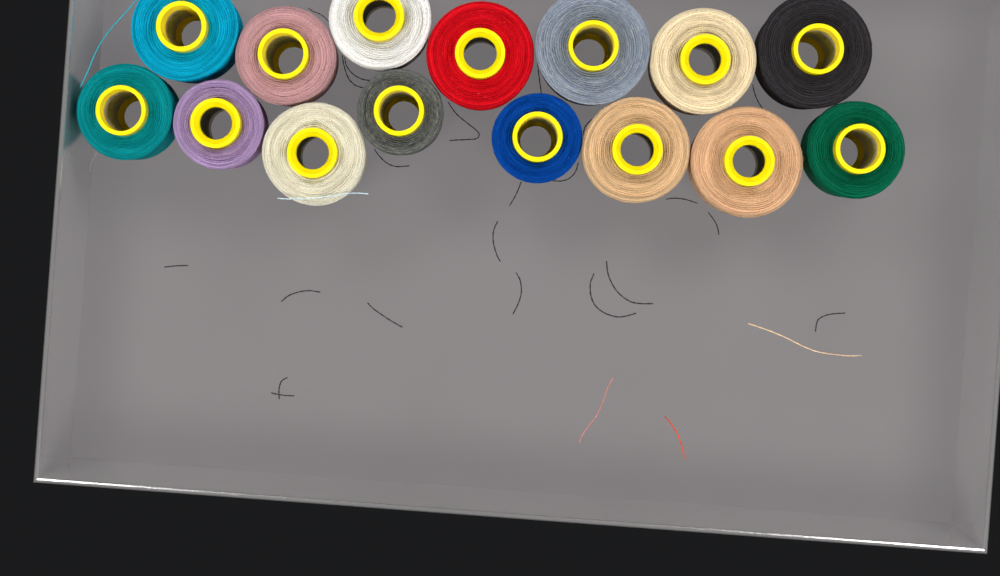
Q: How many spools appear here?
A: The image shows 15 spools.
